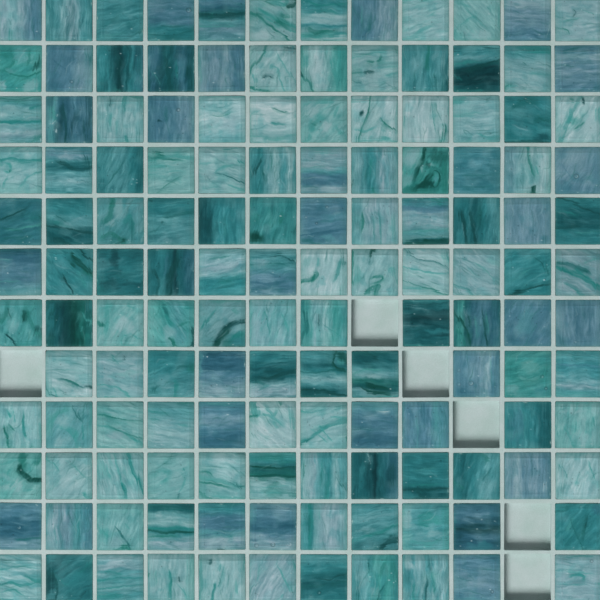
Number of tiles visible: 138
